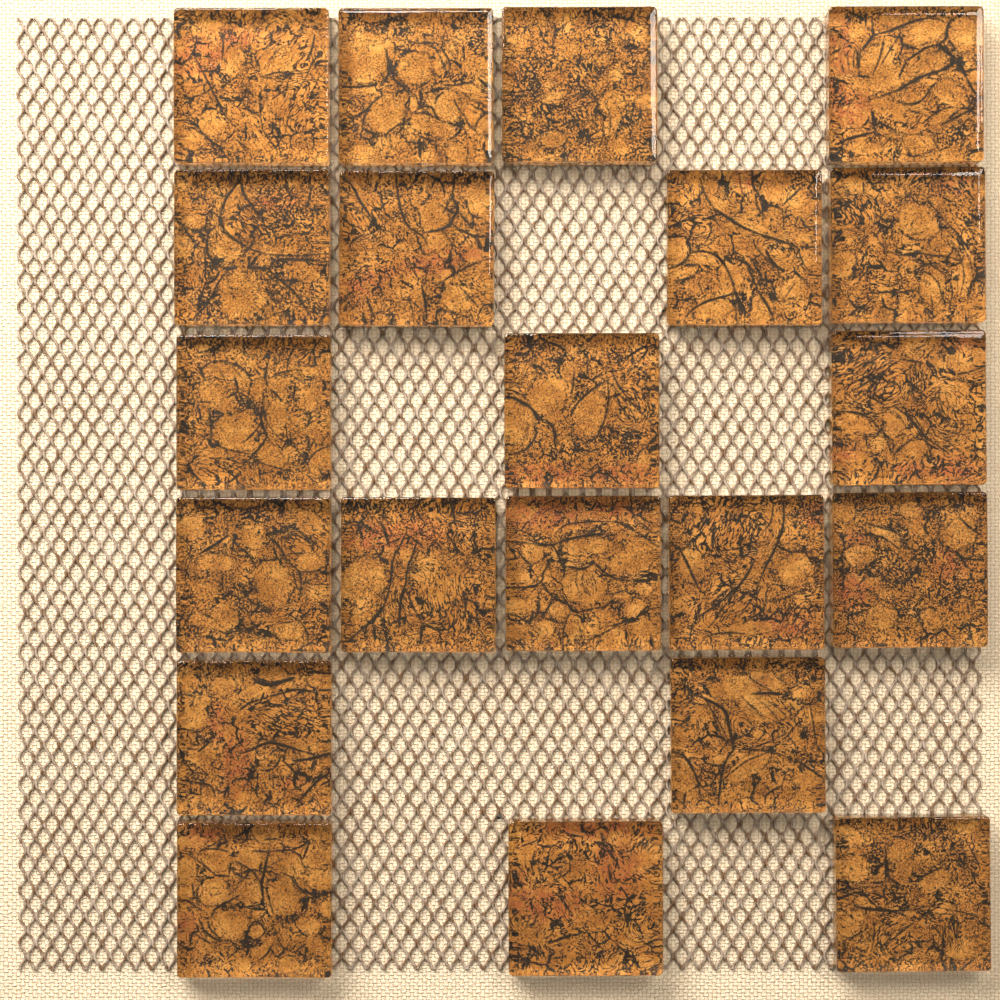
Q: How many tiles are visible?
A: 21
